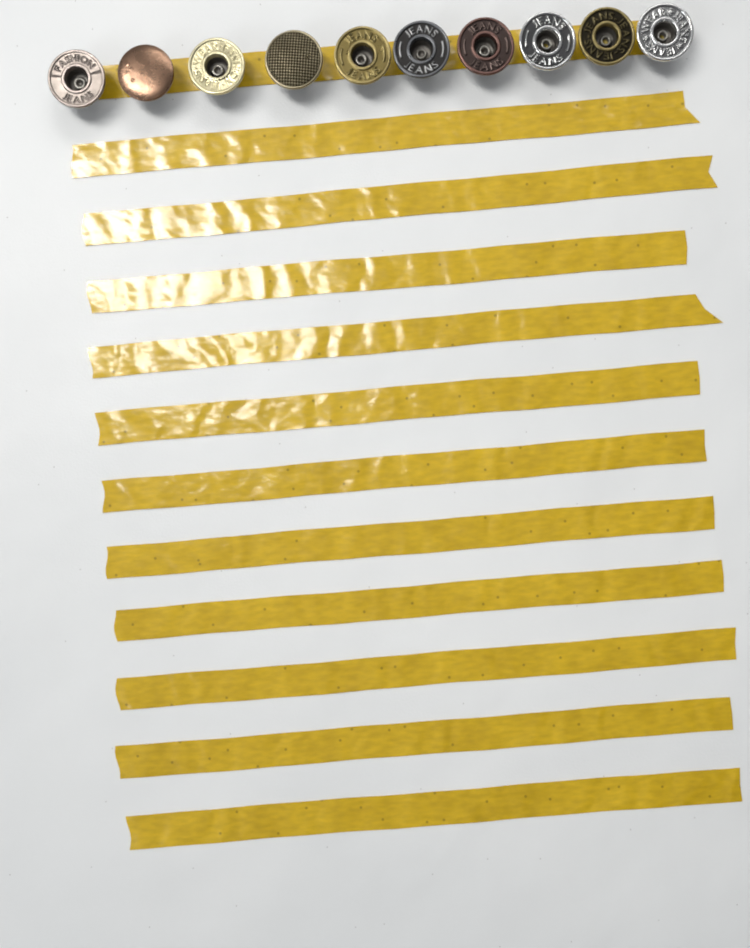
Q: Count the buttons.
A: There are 10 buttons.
